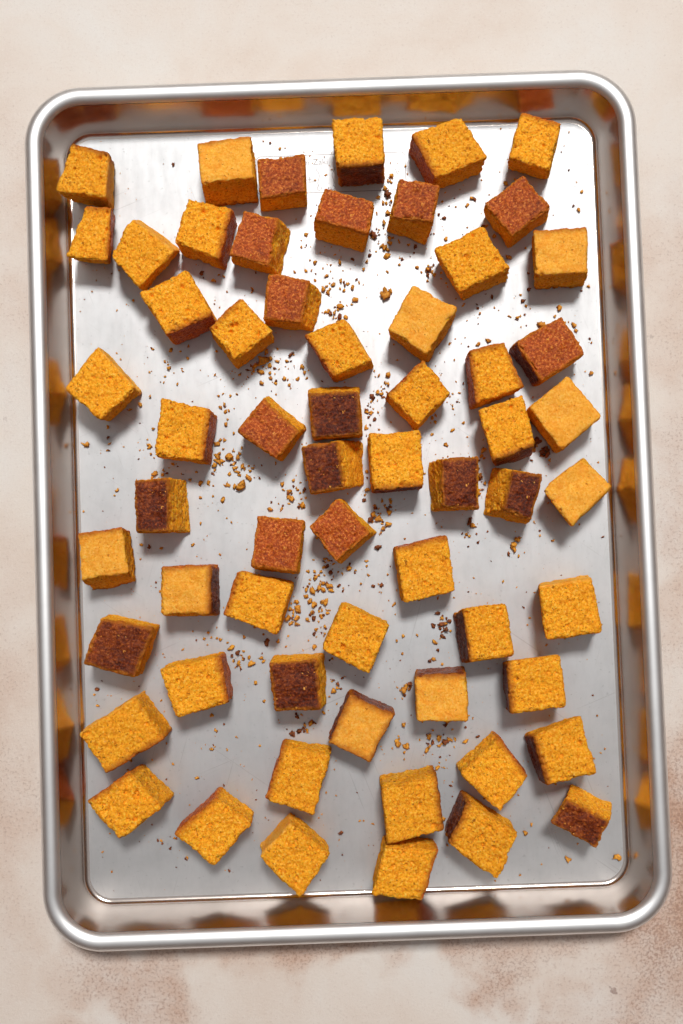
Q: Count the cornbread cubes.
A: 61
